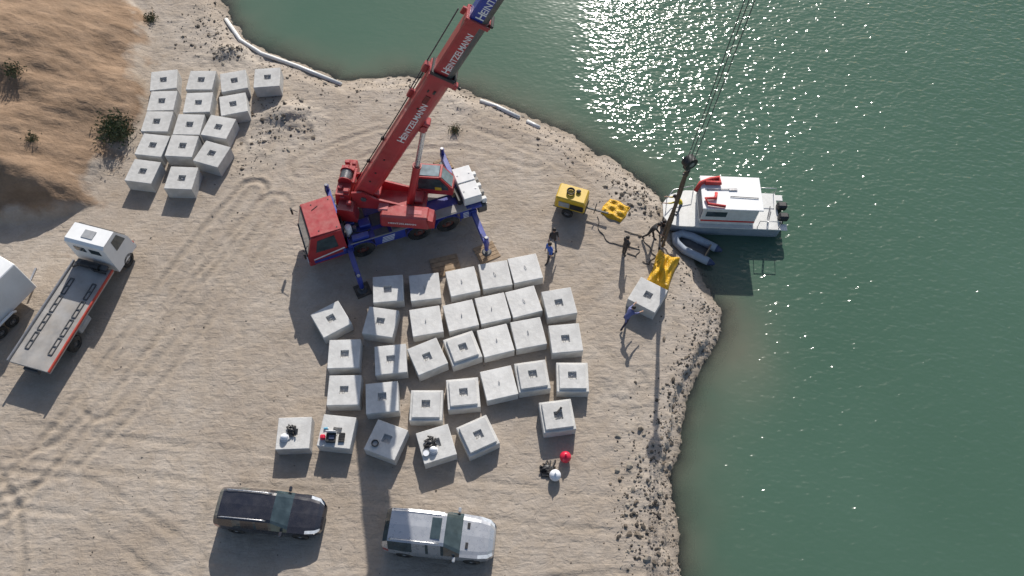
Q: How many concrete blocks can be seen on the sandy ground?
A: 48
